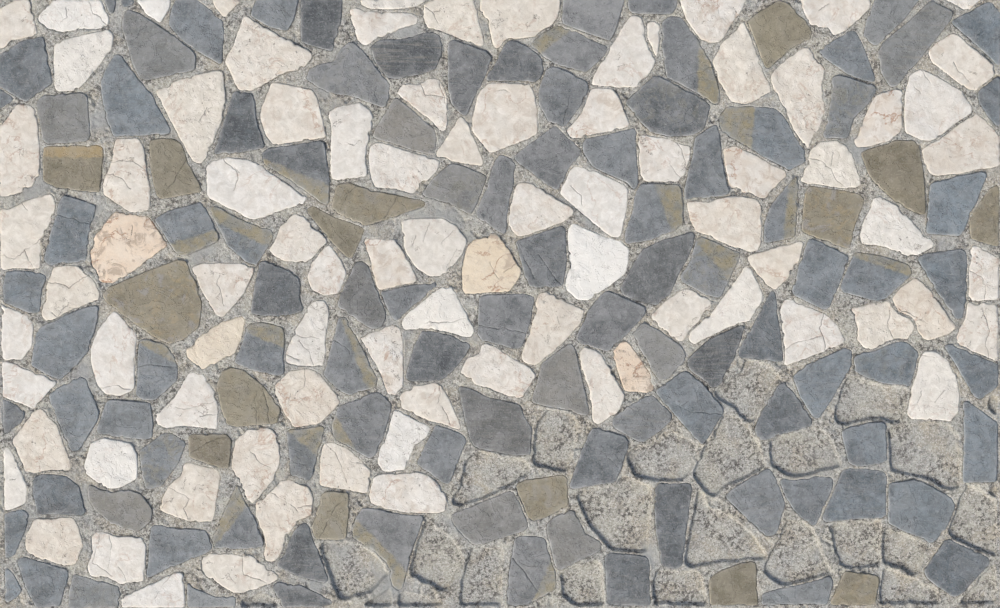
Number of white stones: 85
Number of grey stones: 102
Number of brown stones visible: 15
